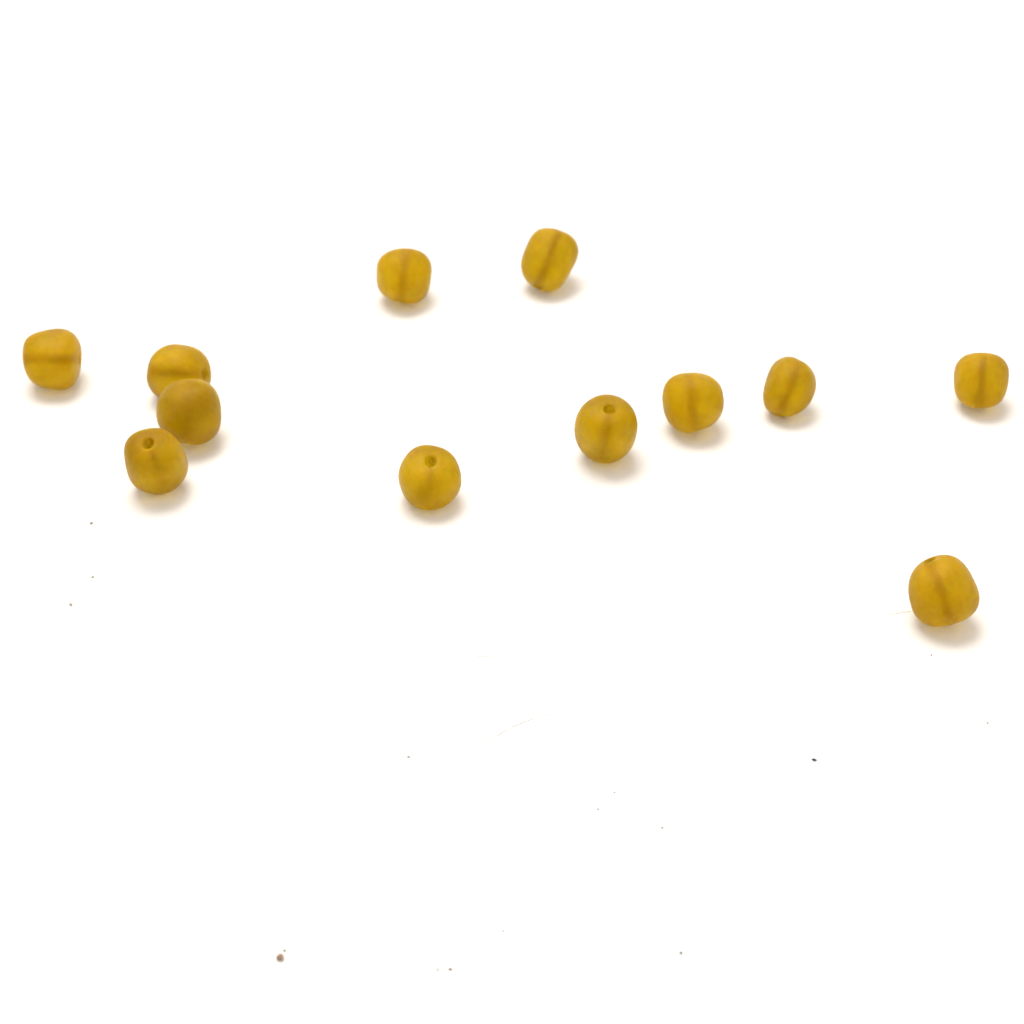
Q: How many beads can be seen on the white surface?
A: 12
